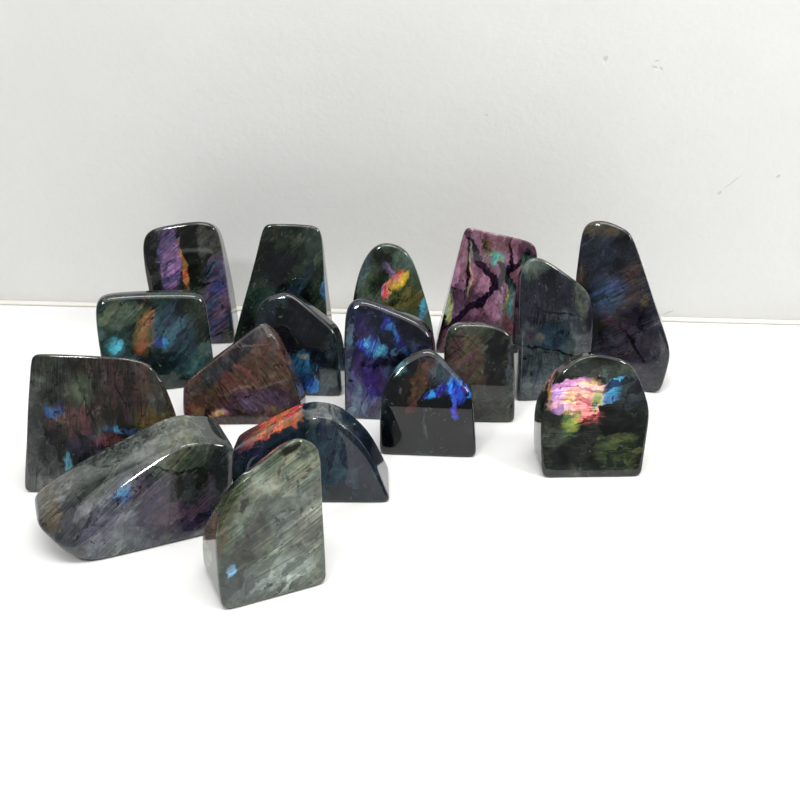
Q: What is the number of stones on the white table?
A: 17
